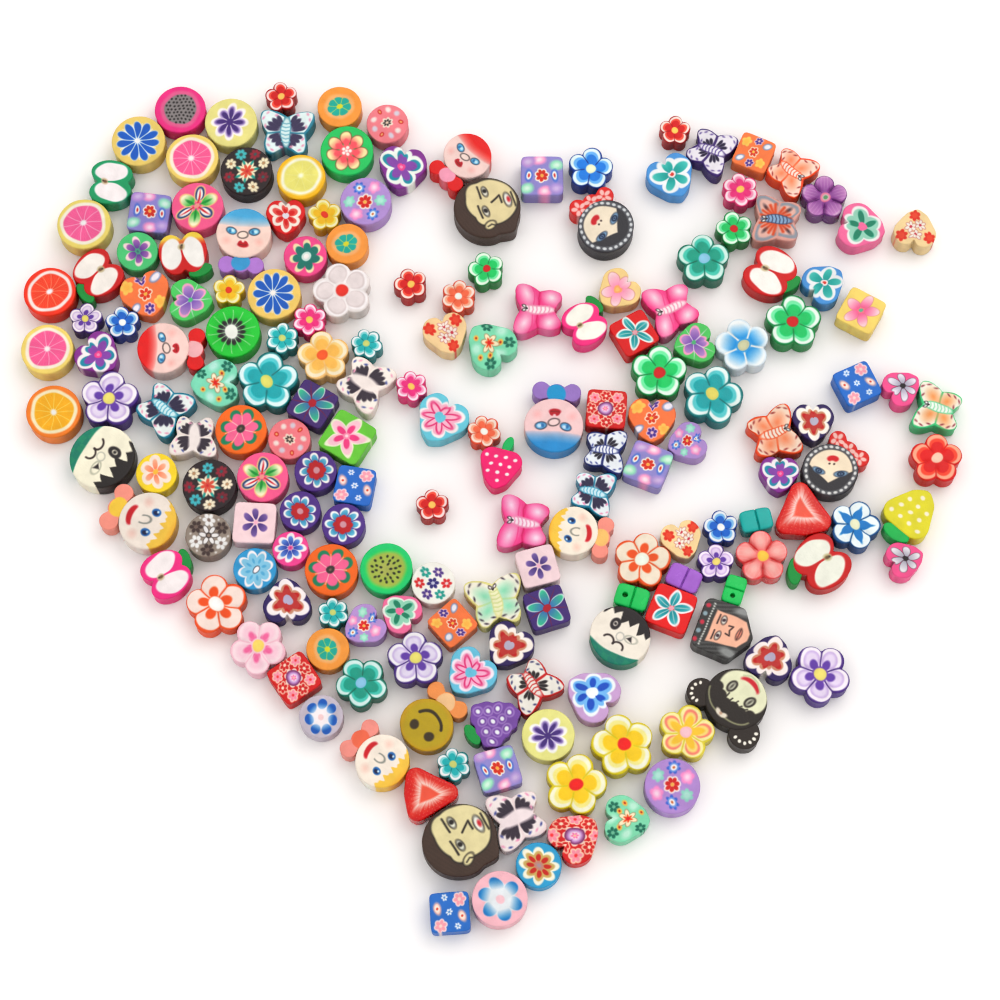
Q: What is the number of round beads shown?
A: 40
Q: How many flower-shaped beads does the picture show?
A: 44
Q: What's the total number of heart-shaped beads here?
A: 31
